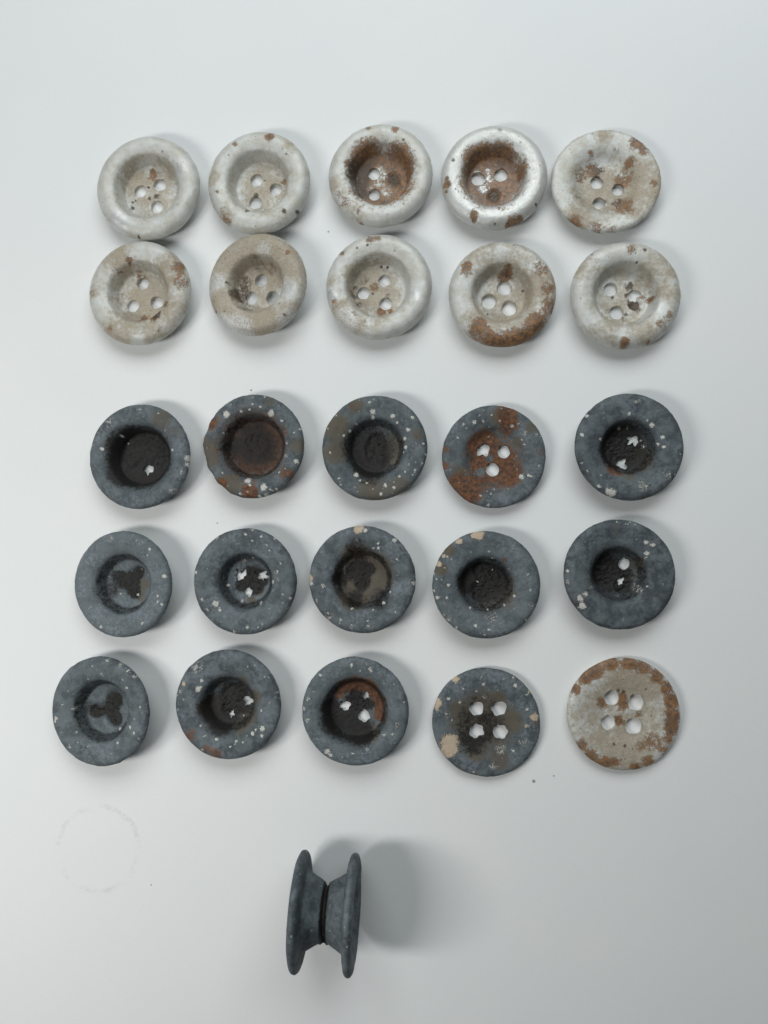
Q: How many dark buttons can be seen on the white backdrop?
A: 15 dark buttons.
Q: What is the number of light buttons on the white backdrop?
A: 11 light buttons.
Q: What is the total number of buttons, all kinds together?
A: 26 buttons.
